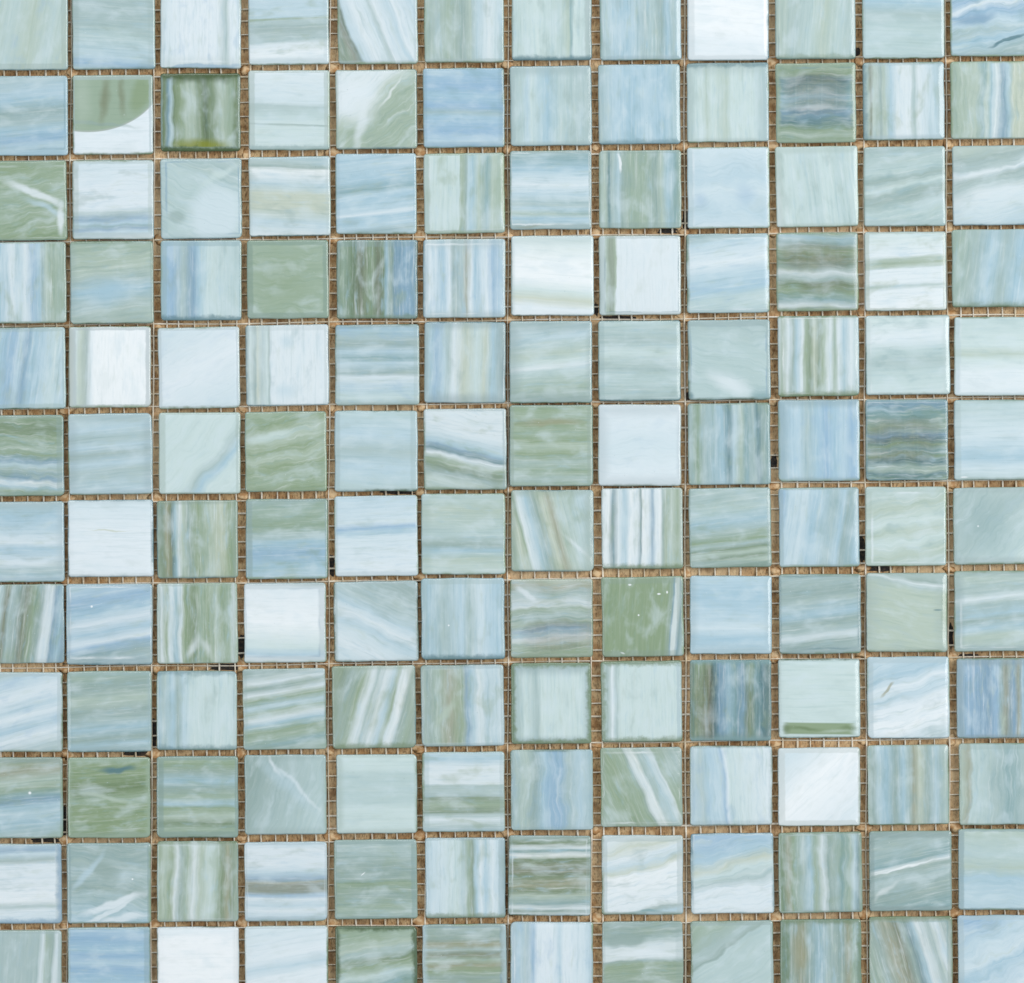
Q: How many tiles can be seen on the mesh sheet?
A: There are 144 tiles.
